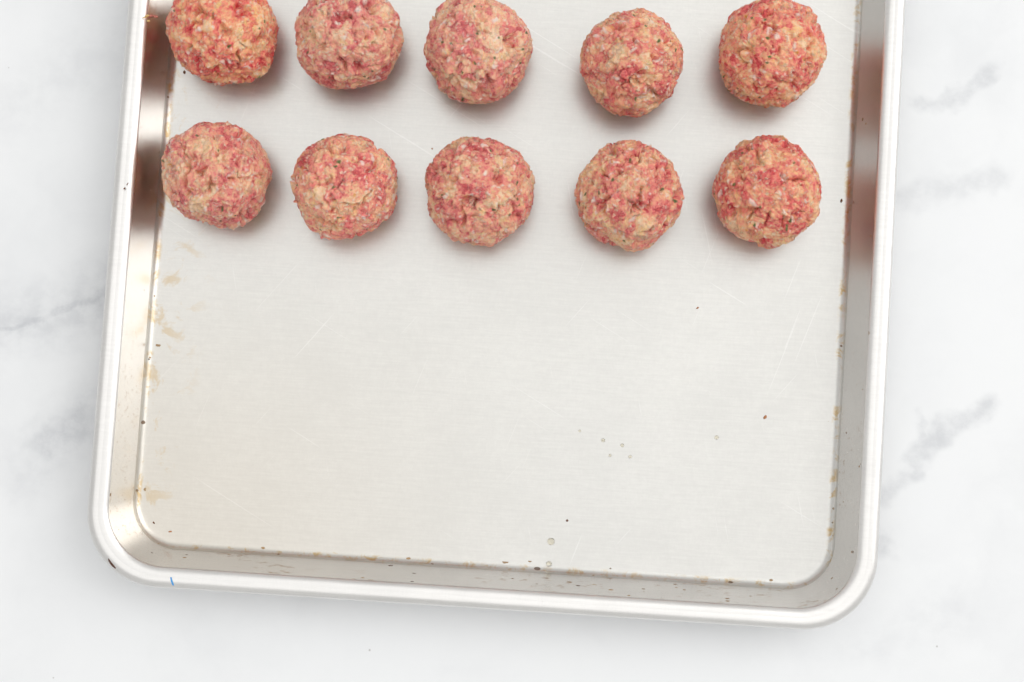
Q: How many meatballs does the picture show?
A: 10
